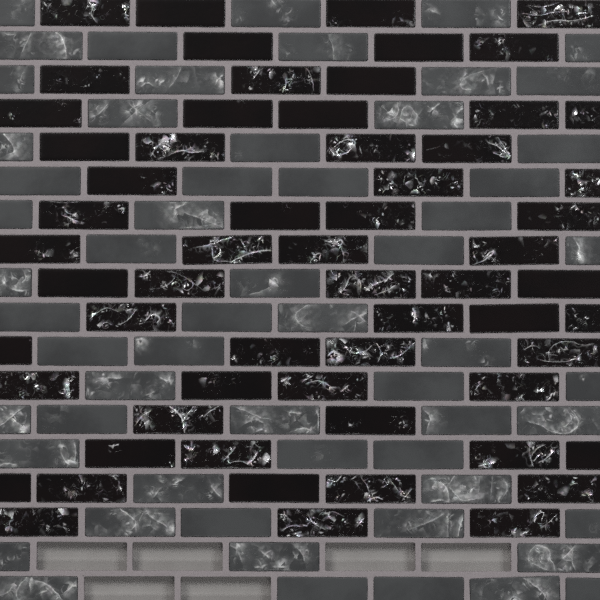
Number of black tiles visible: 61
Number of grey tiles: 59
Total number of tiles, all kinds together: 120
